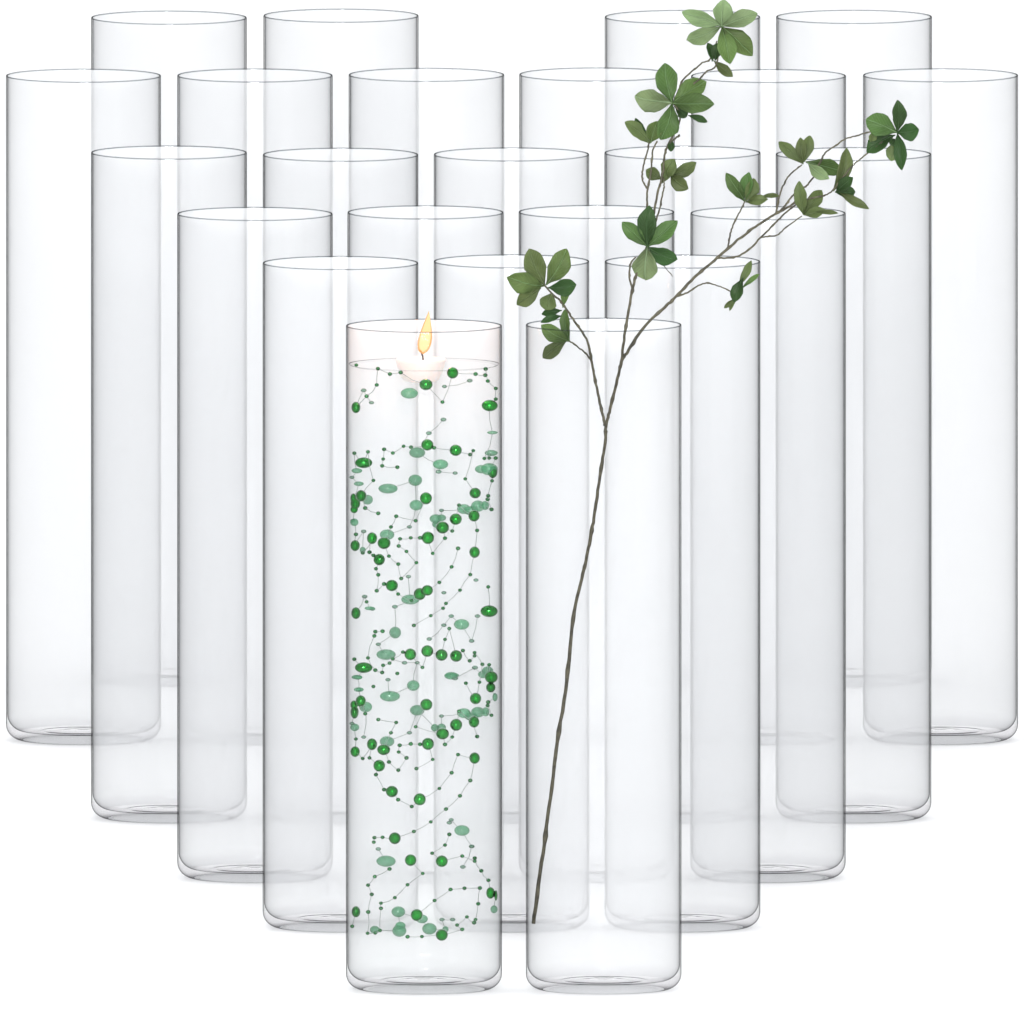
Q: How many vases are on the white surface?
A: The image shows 24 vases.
